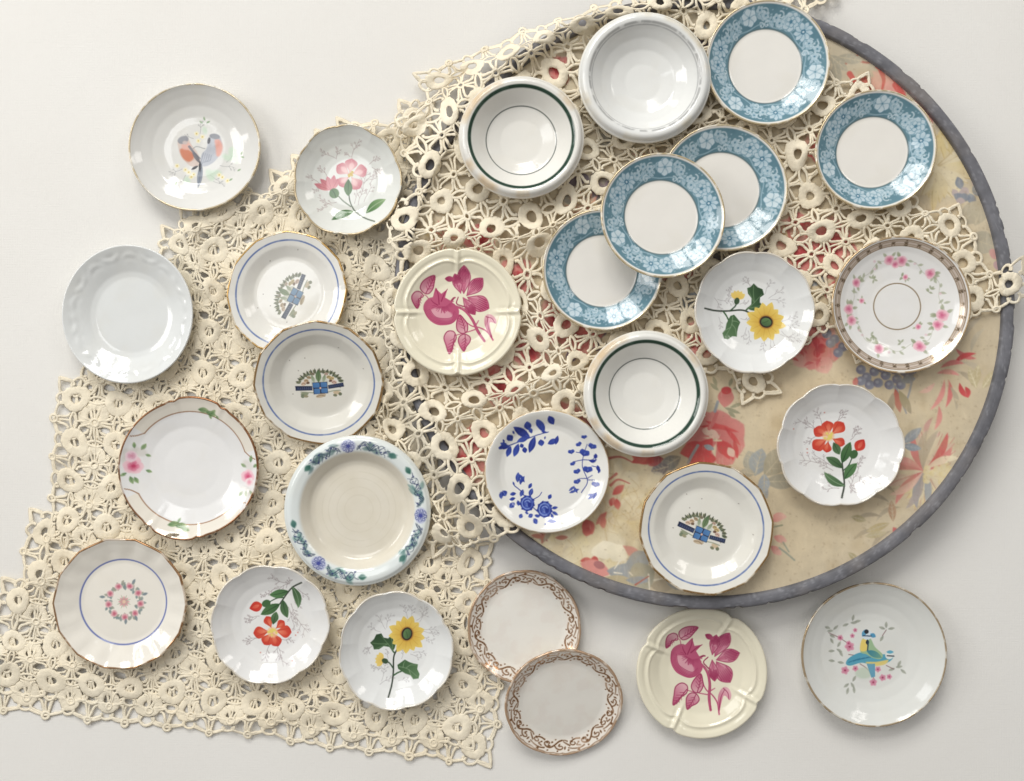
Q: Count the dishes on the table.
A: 28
